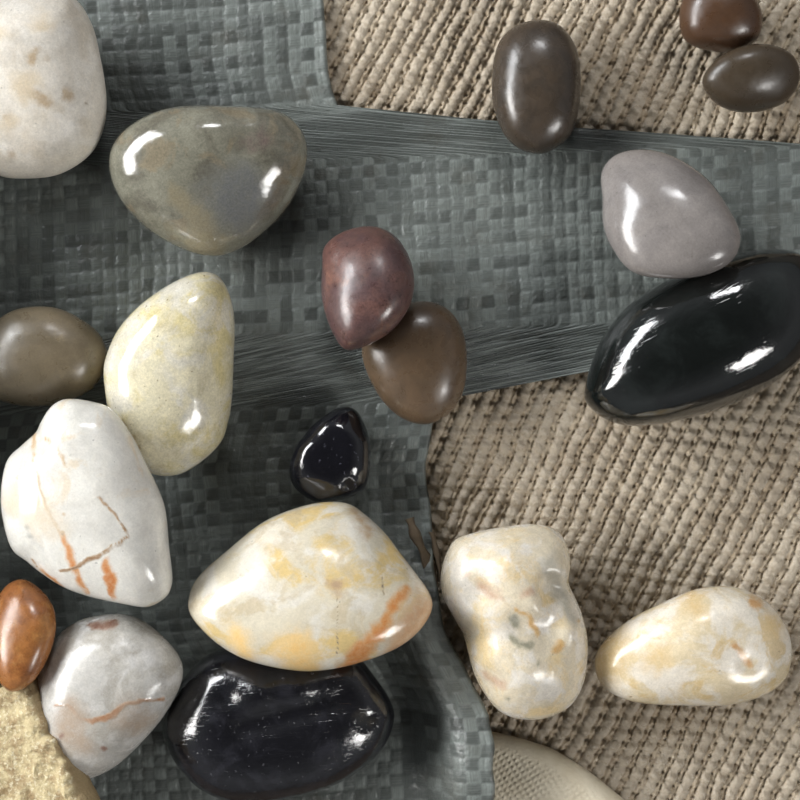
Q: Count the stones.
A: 19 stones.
